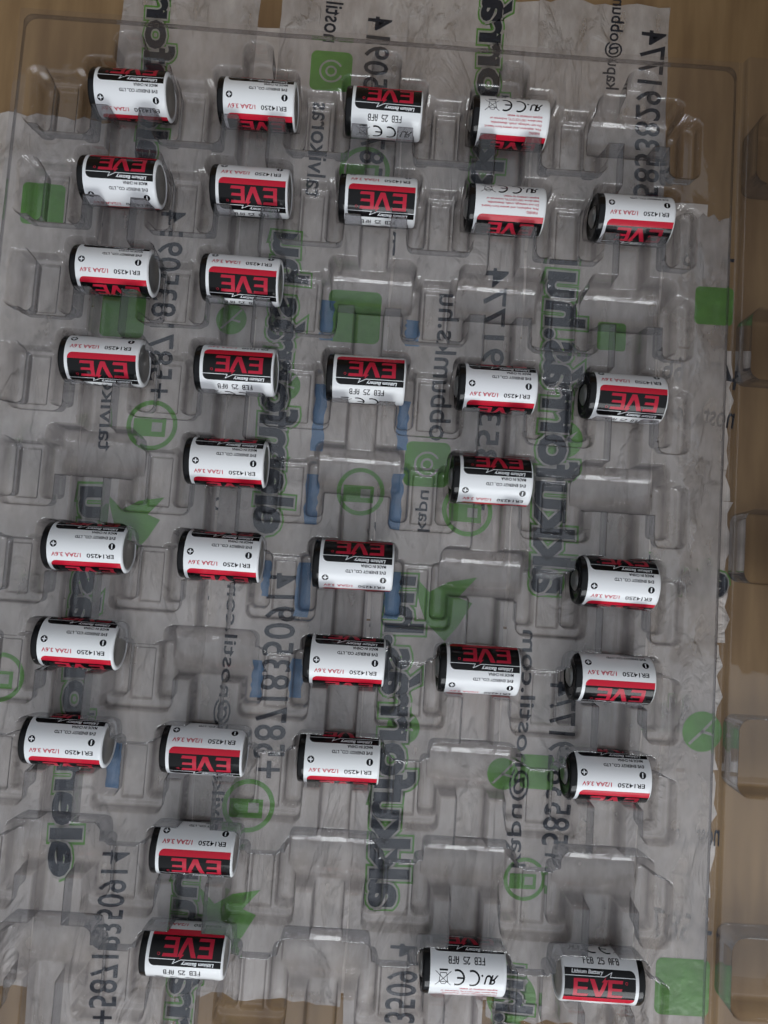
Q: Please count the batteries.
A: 34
